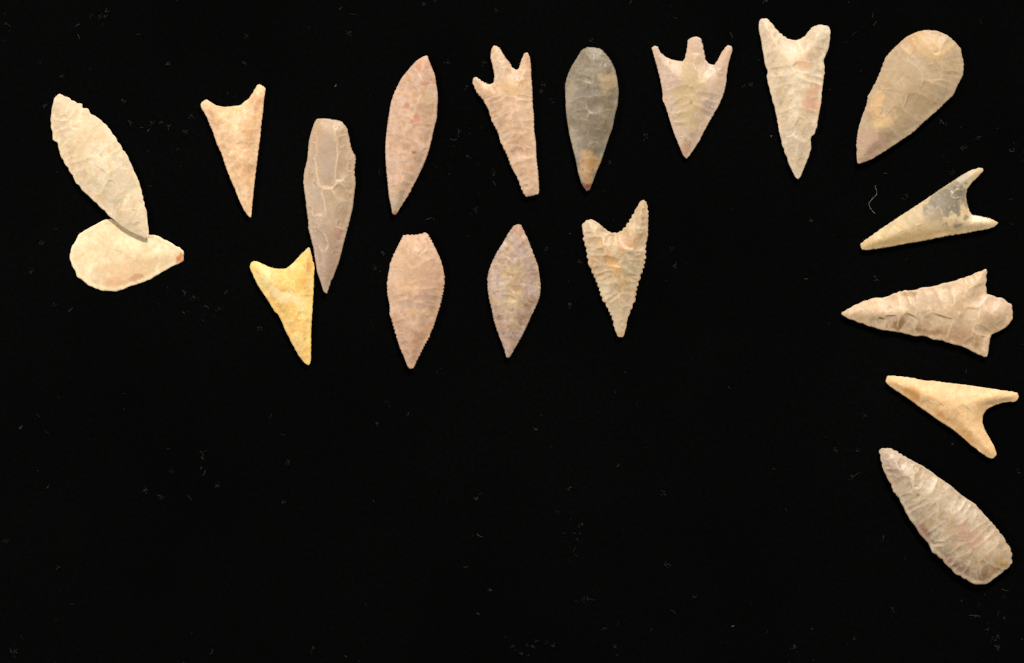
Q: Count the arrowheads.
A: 18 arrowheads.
